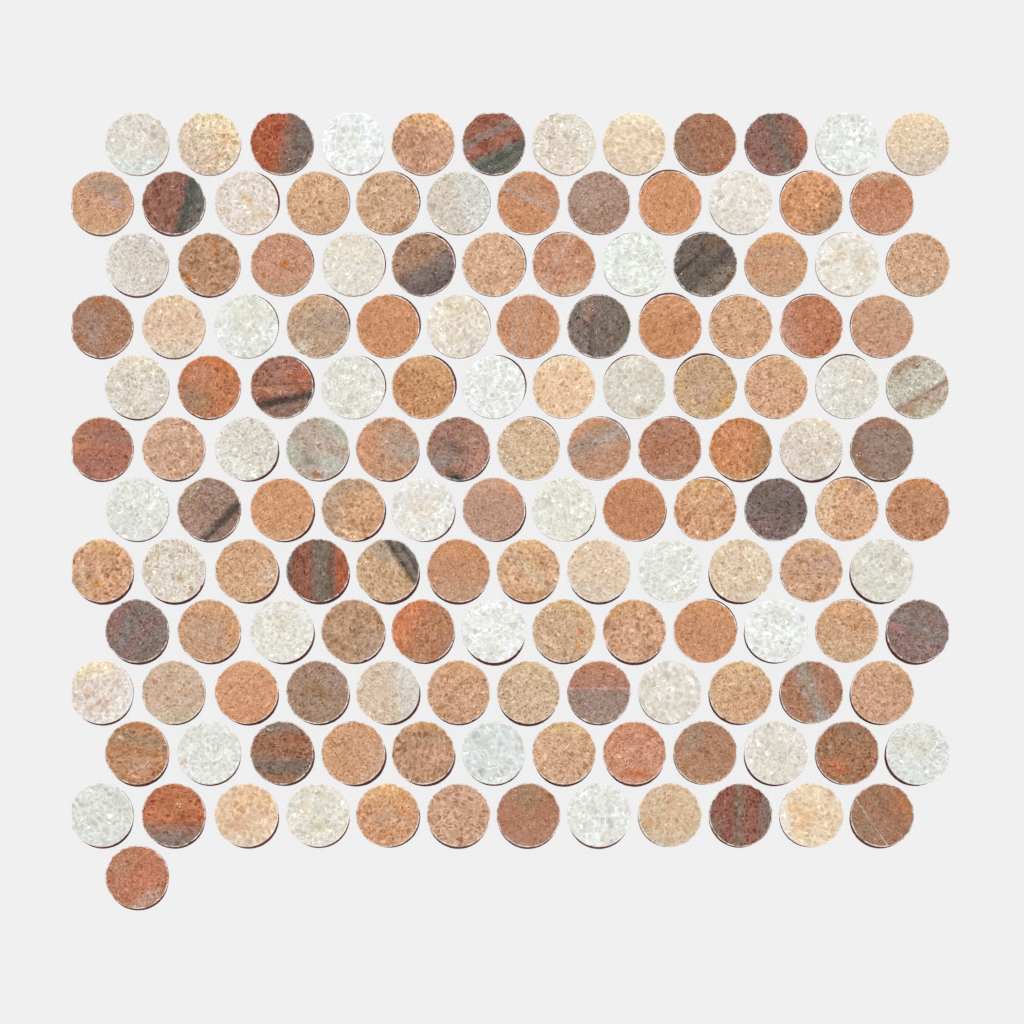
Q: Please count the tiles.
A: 145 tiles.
